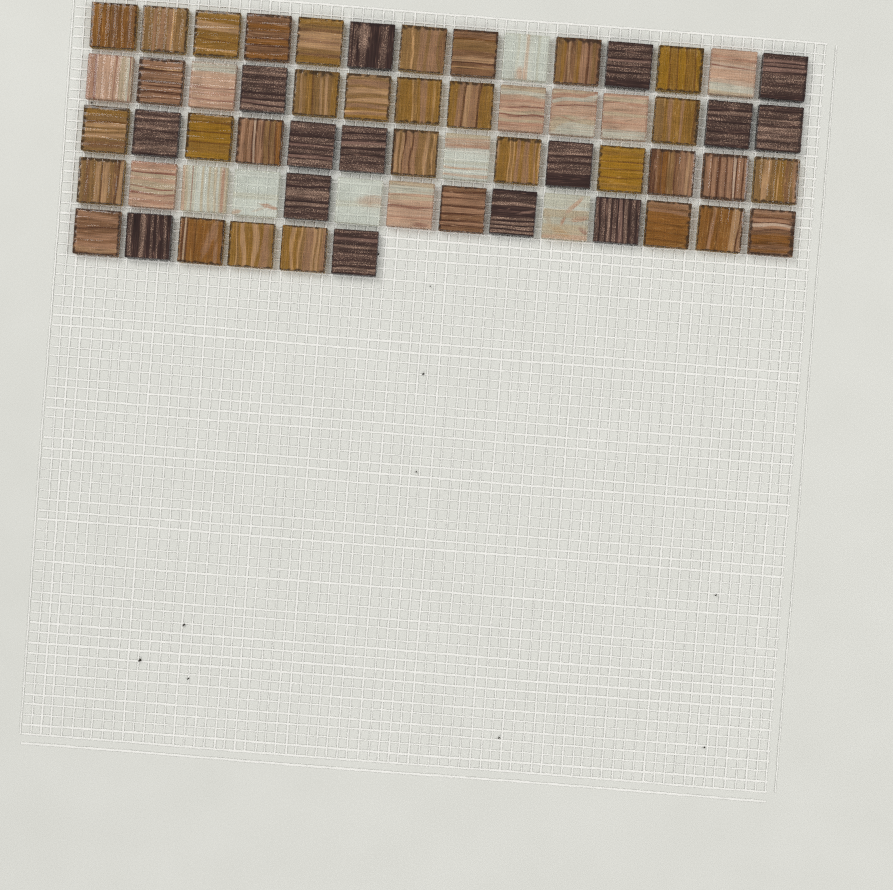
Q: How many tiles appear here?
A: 62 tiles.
